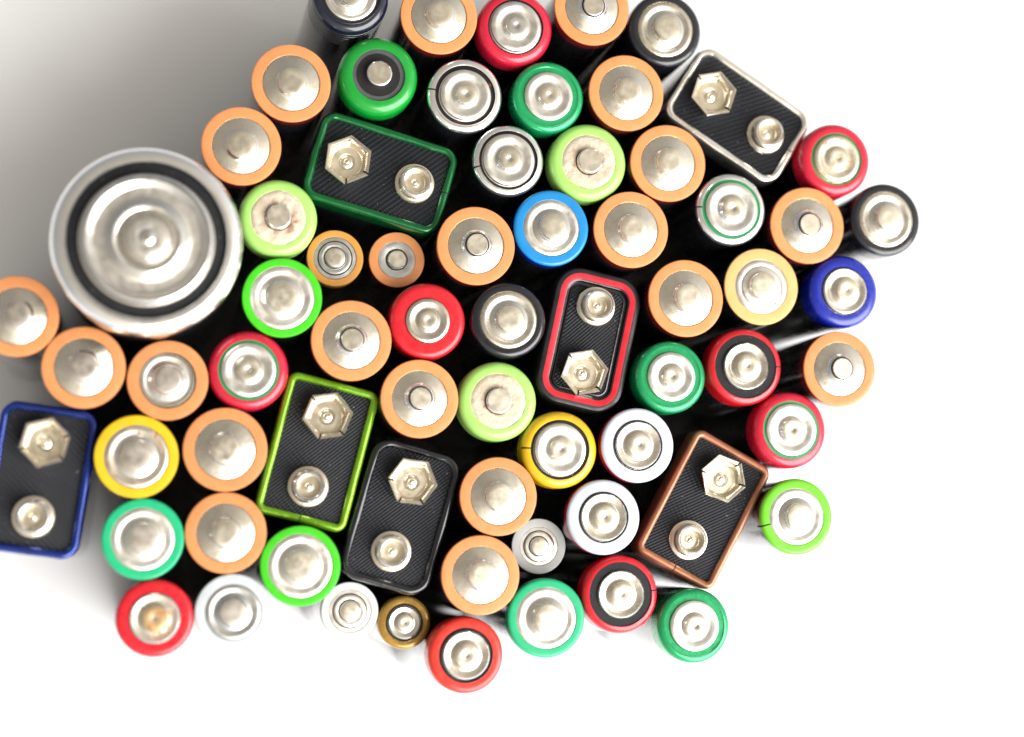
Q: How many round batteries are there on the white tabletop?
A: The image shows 62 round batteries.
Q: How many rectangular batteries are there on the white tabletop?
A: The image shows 7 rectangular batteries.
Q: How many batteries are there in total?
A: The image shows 69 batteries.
